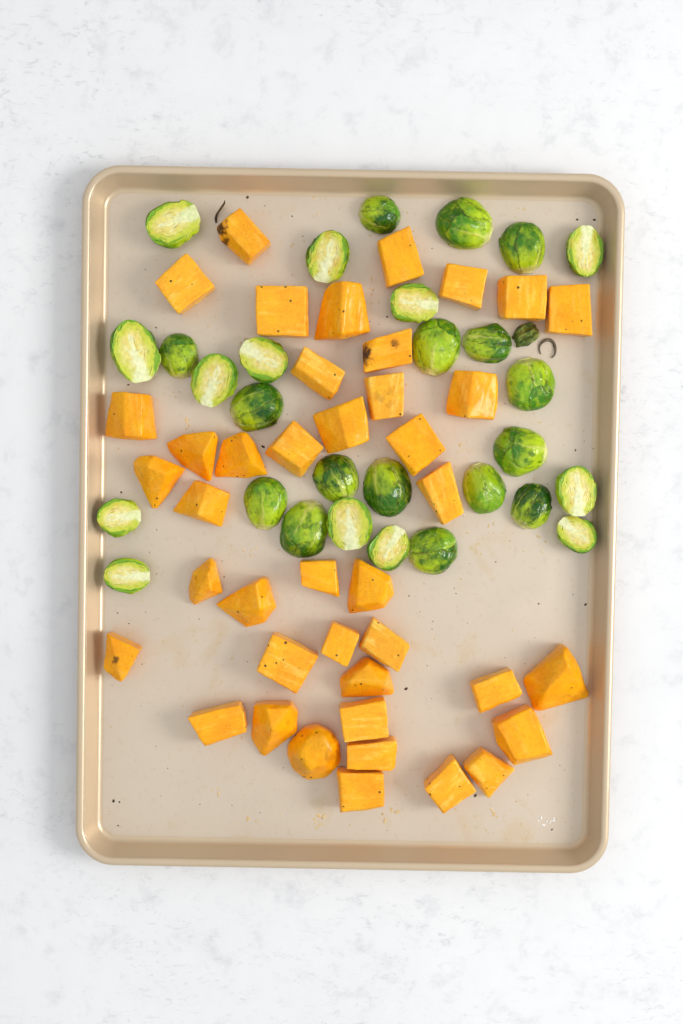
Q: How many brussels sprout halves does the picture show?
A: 29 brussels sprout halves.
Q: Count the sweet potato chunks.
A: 41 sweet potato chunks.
